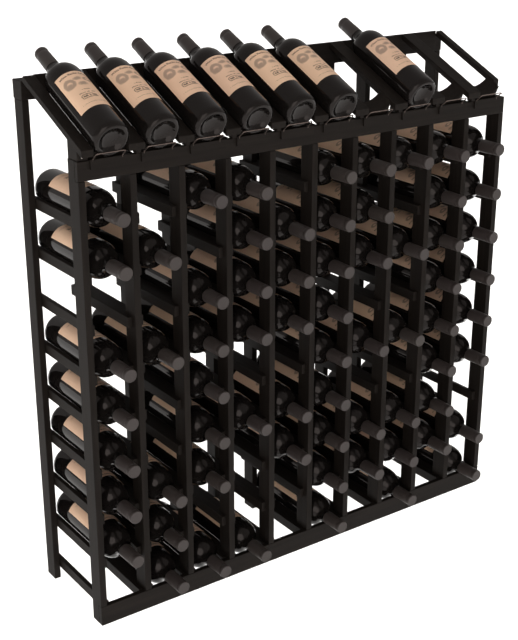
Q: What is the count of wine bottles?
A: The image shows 74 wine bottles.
